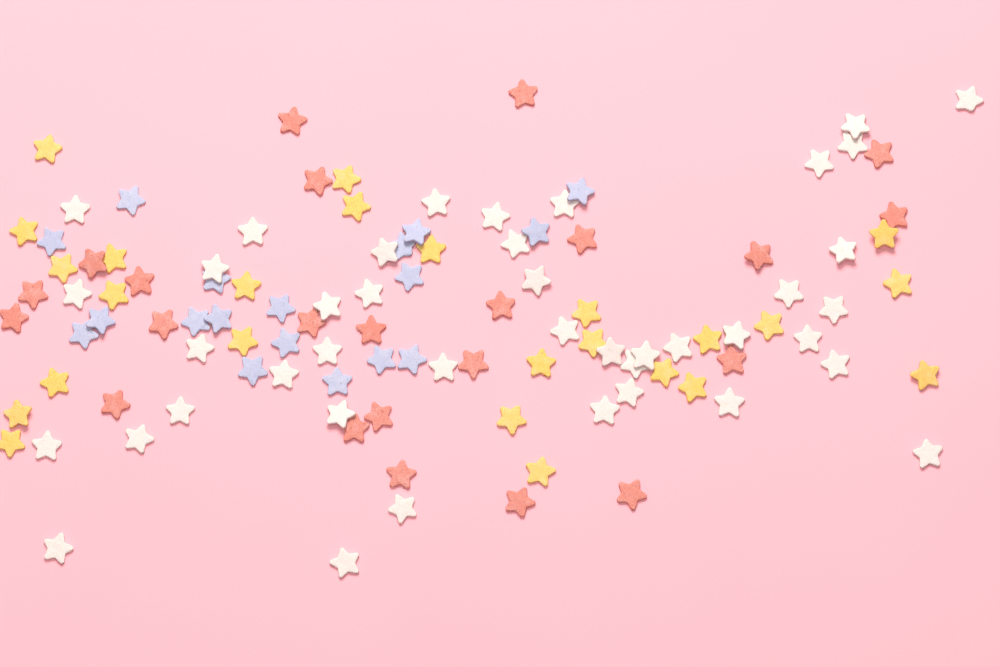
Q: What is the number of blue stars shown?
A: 18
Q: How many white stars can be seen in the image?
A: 42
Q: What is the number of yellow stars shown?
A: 25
